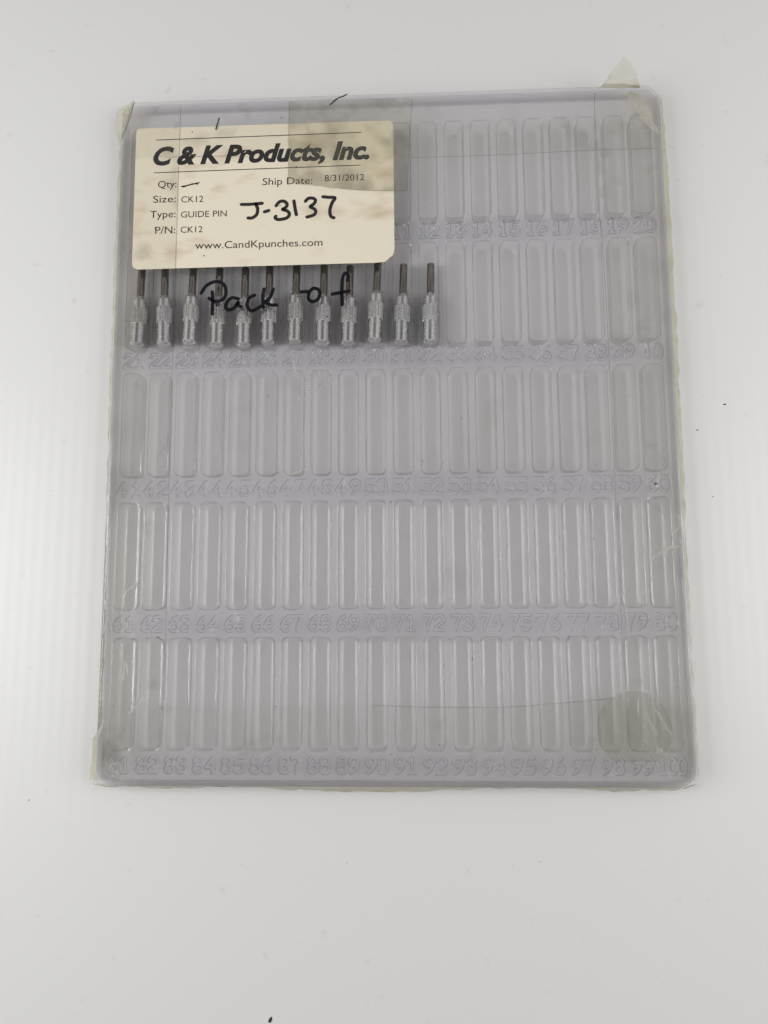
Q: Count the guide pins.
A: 12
